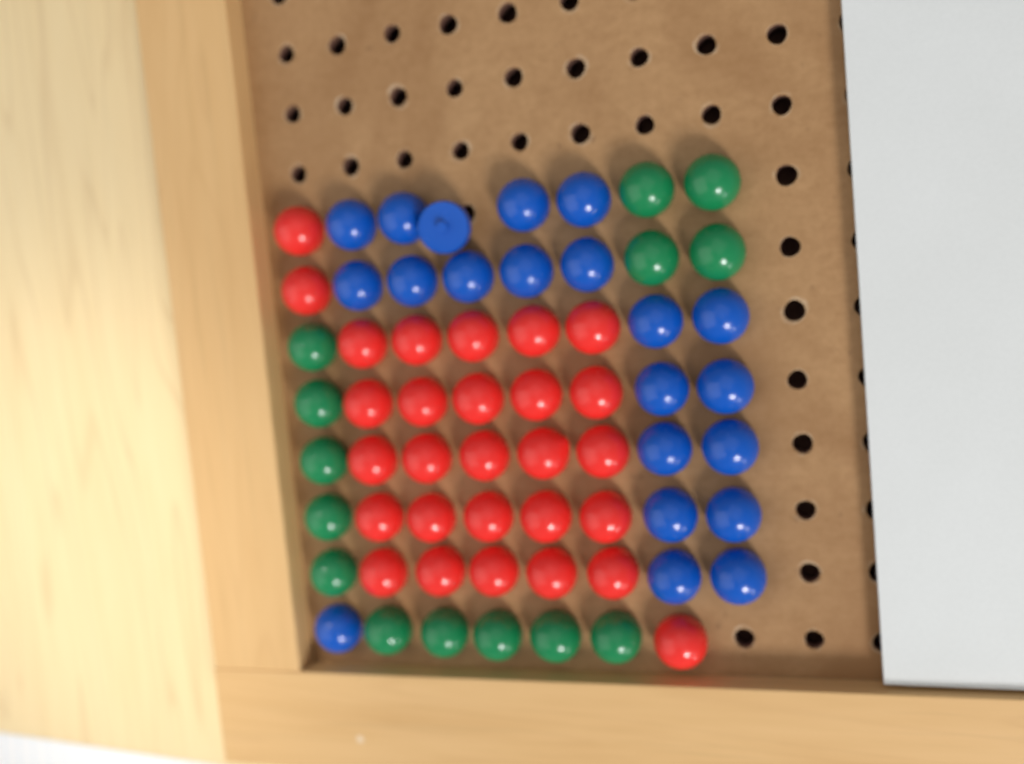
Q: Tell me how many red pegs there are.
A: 28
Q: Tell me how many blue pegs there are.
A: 21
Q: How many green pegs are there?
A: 14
